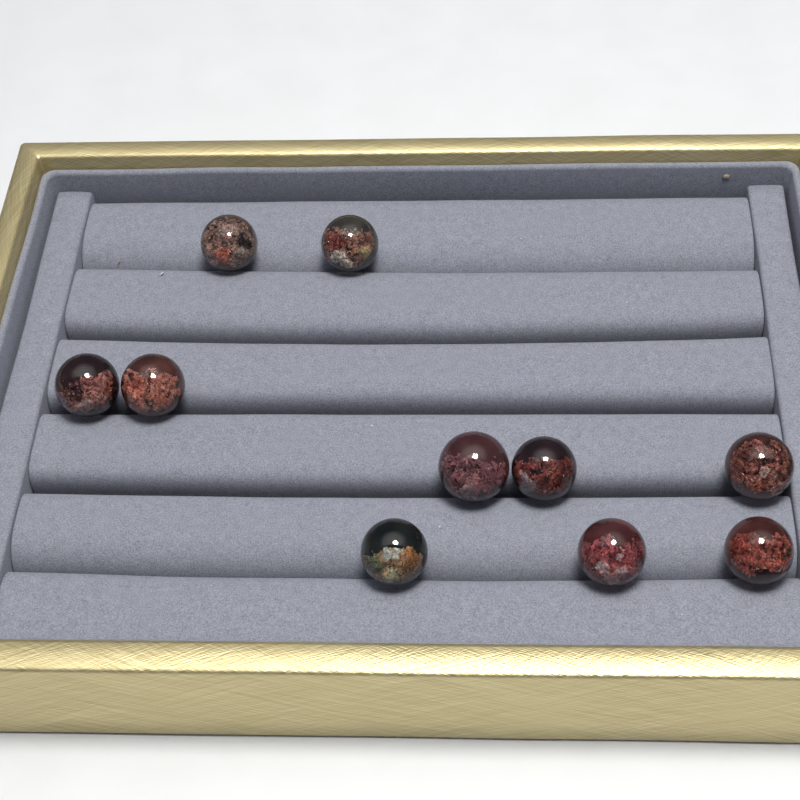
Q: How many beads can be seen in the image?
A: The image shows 10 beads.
